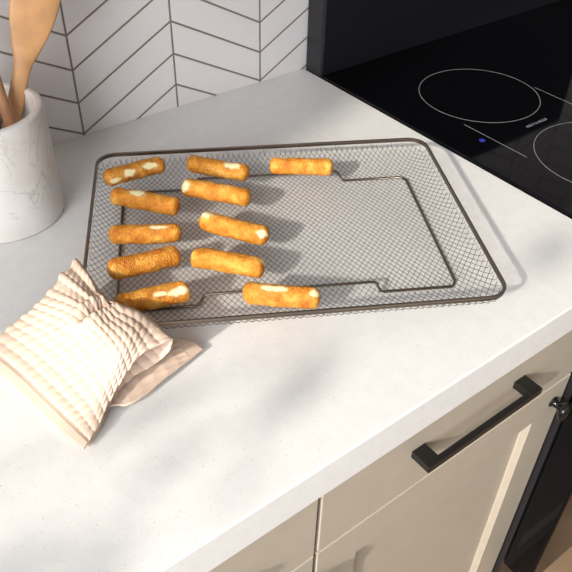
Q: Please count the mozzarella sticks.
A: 11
